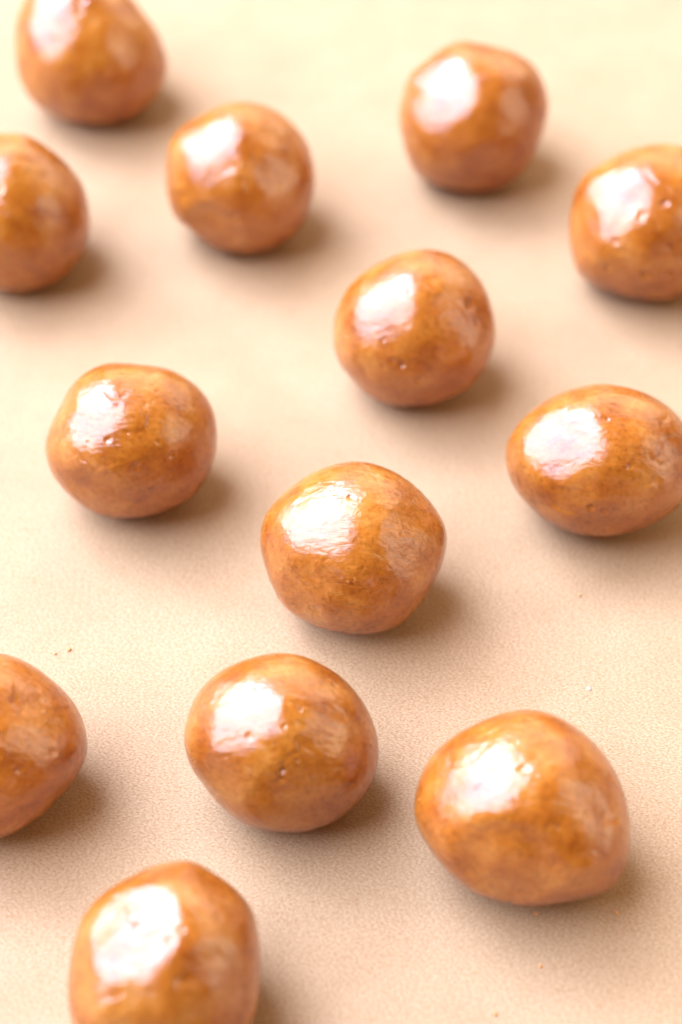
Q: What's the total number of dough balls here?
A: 13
